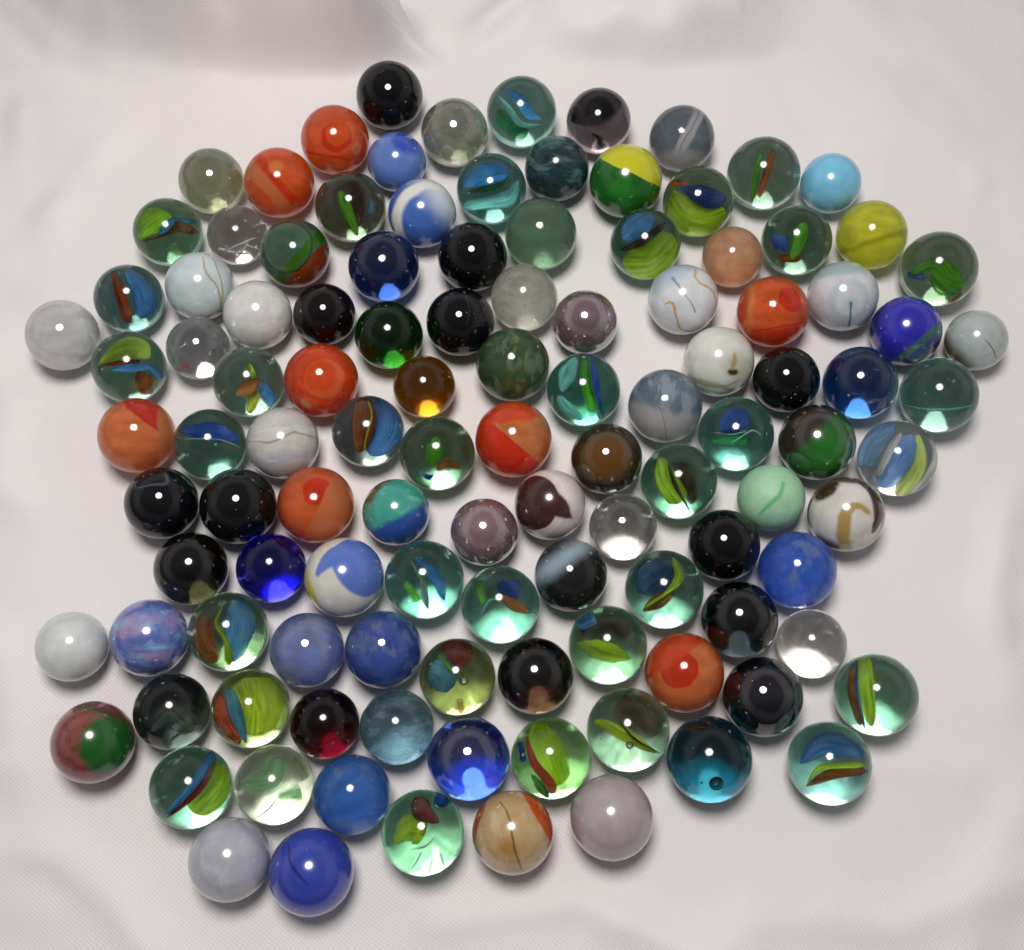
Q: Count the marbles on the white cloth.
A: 114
